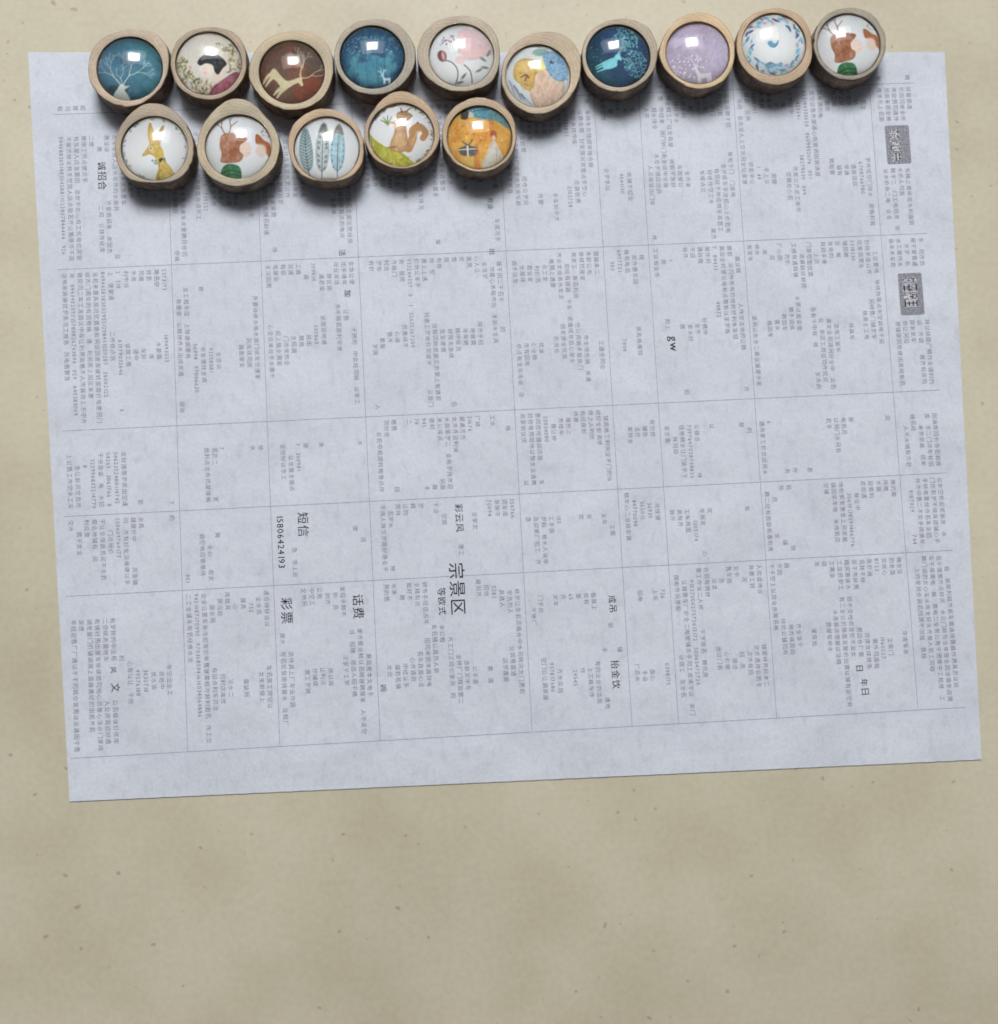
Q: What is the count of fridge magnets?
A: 15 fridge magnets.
